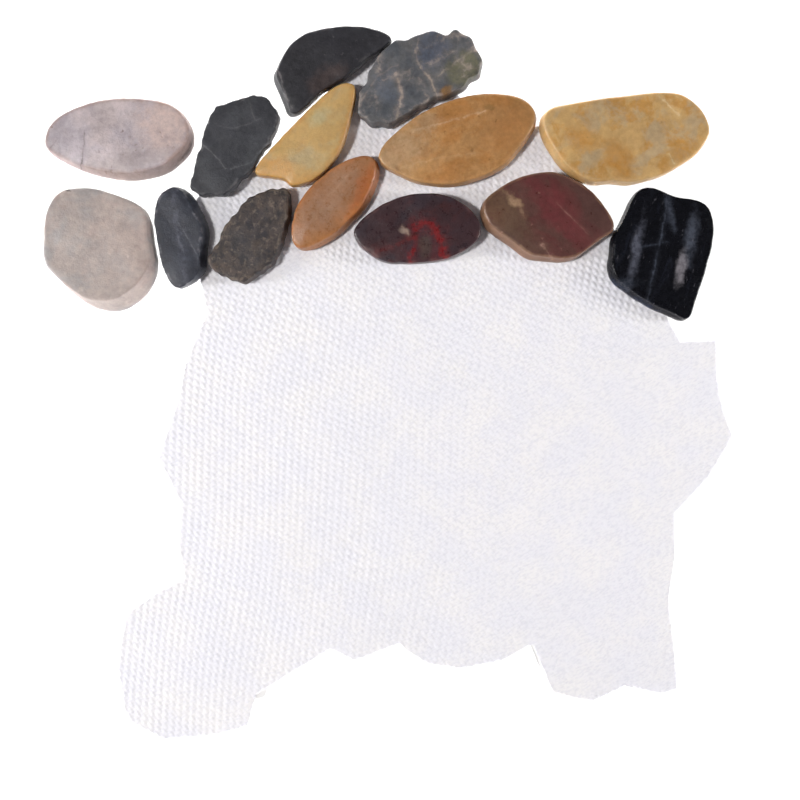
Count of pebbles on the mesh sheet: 14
